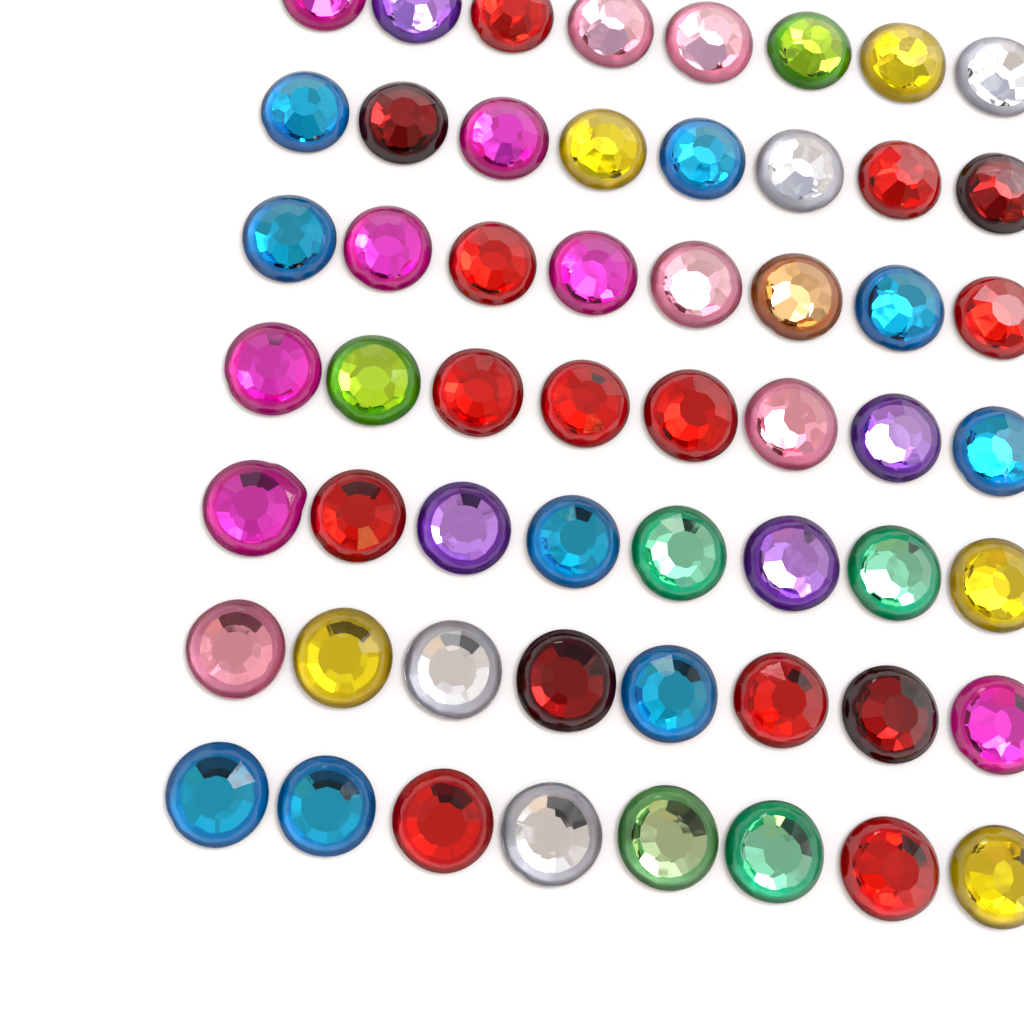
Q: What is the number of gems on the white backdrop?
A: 56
